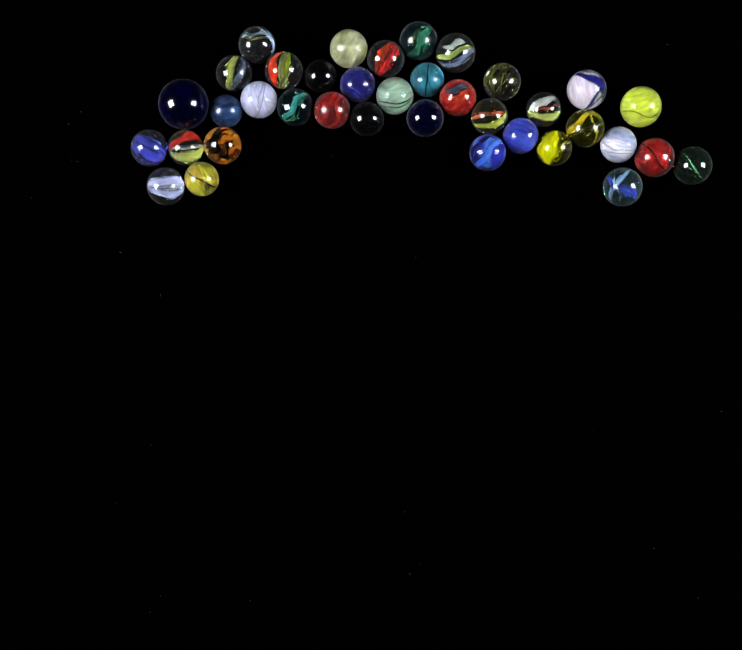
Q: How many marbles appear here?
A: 37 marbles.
